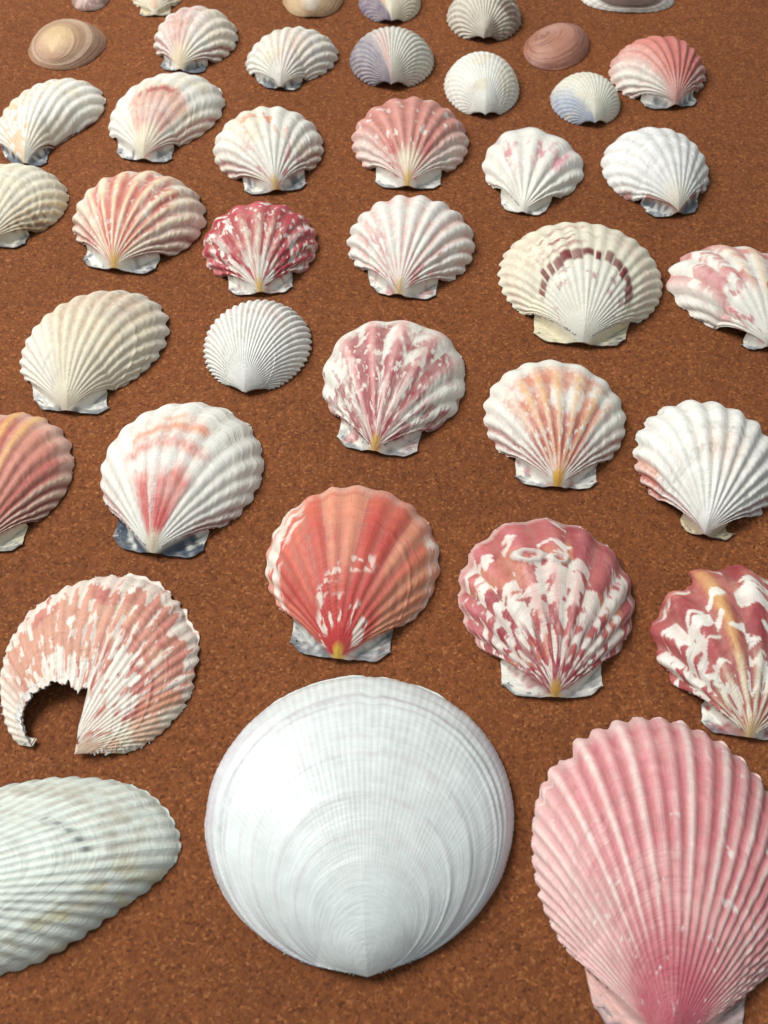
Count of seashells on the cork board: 40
